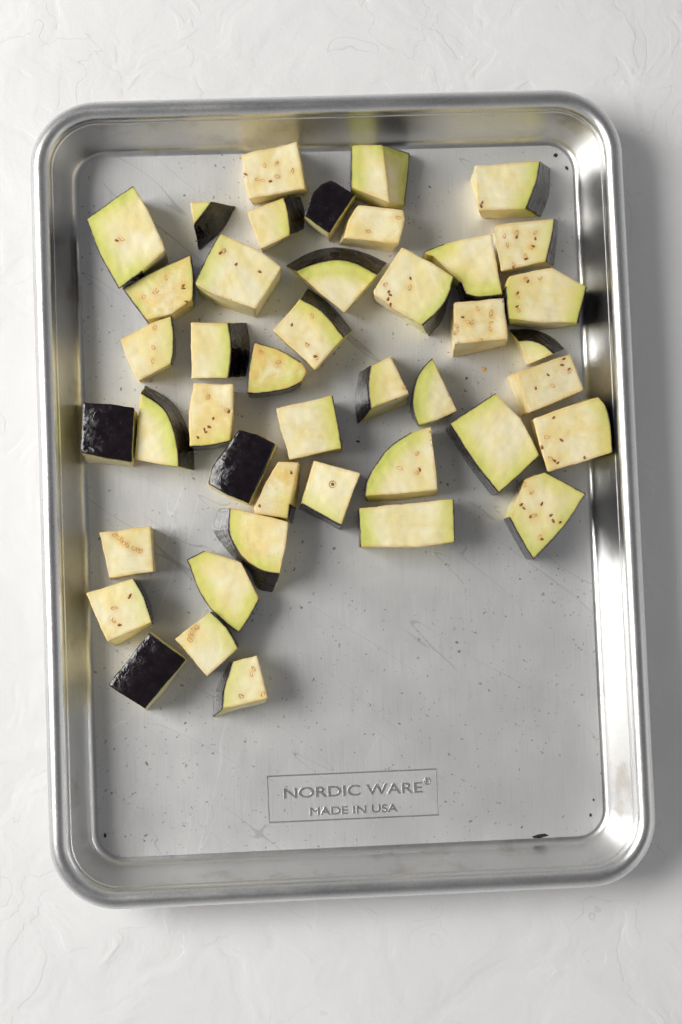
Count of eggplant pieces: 43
